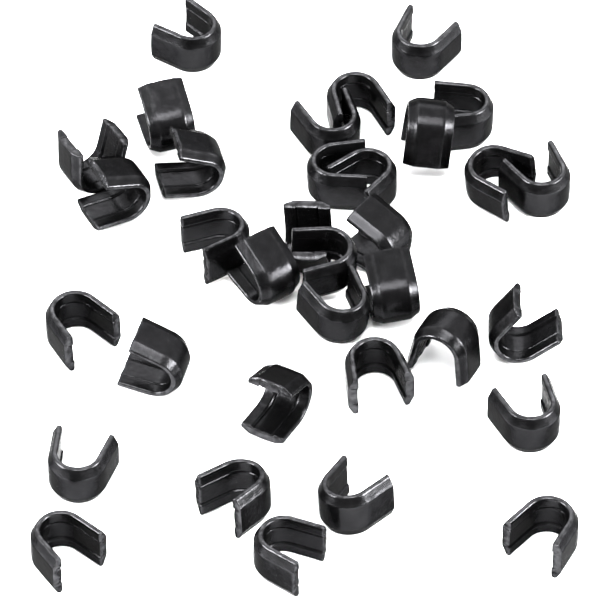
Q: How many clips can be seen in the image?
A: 34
